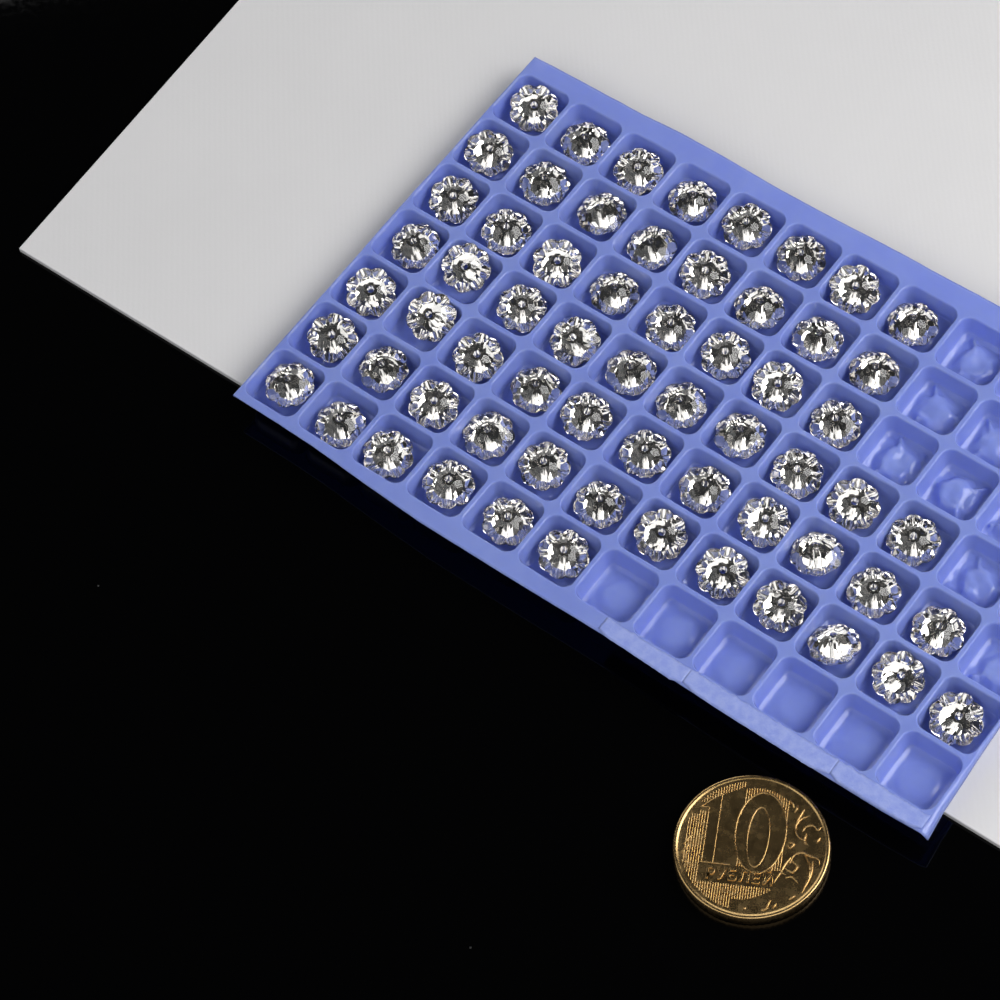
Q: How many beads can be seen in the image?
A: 63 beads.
